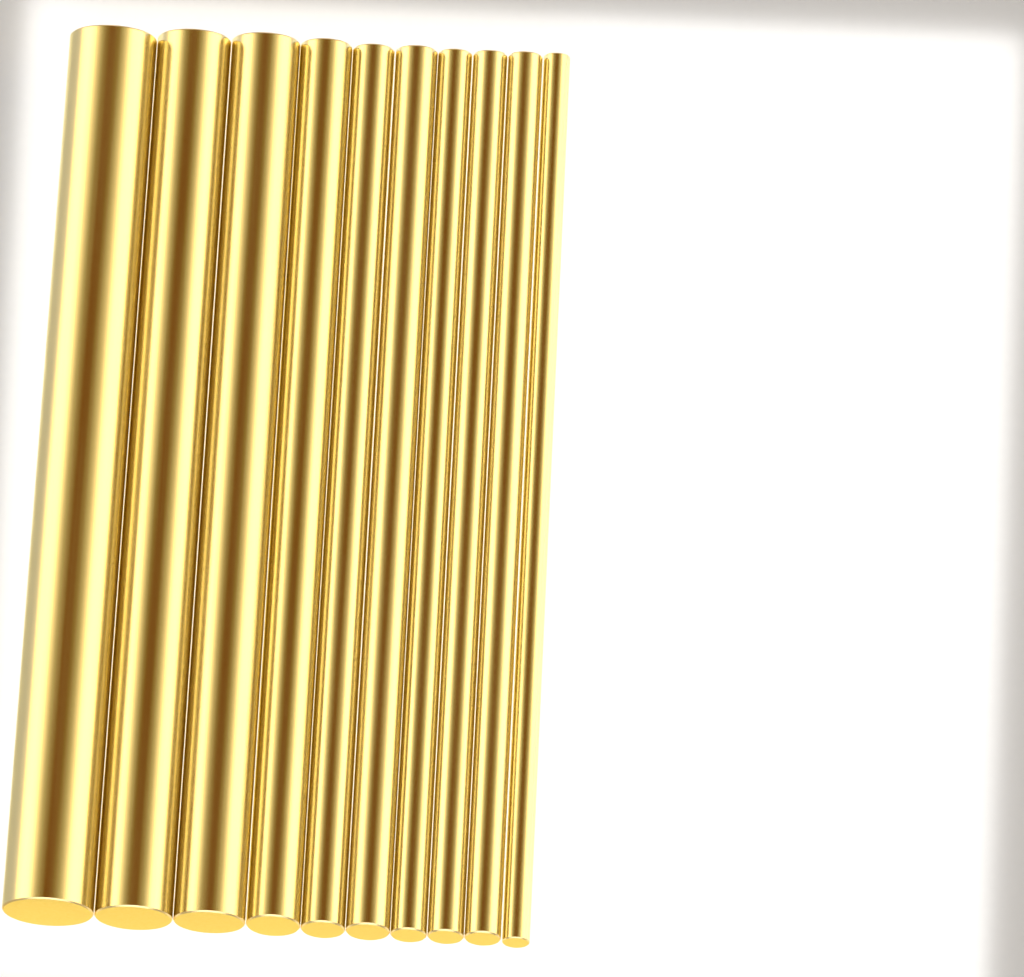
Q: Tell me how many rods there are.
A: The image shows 10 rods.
